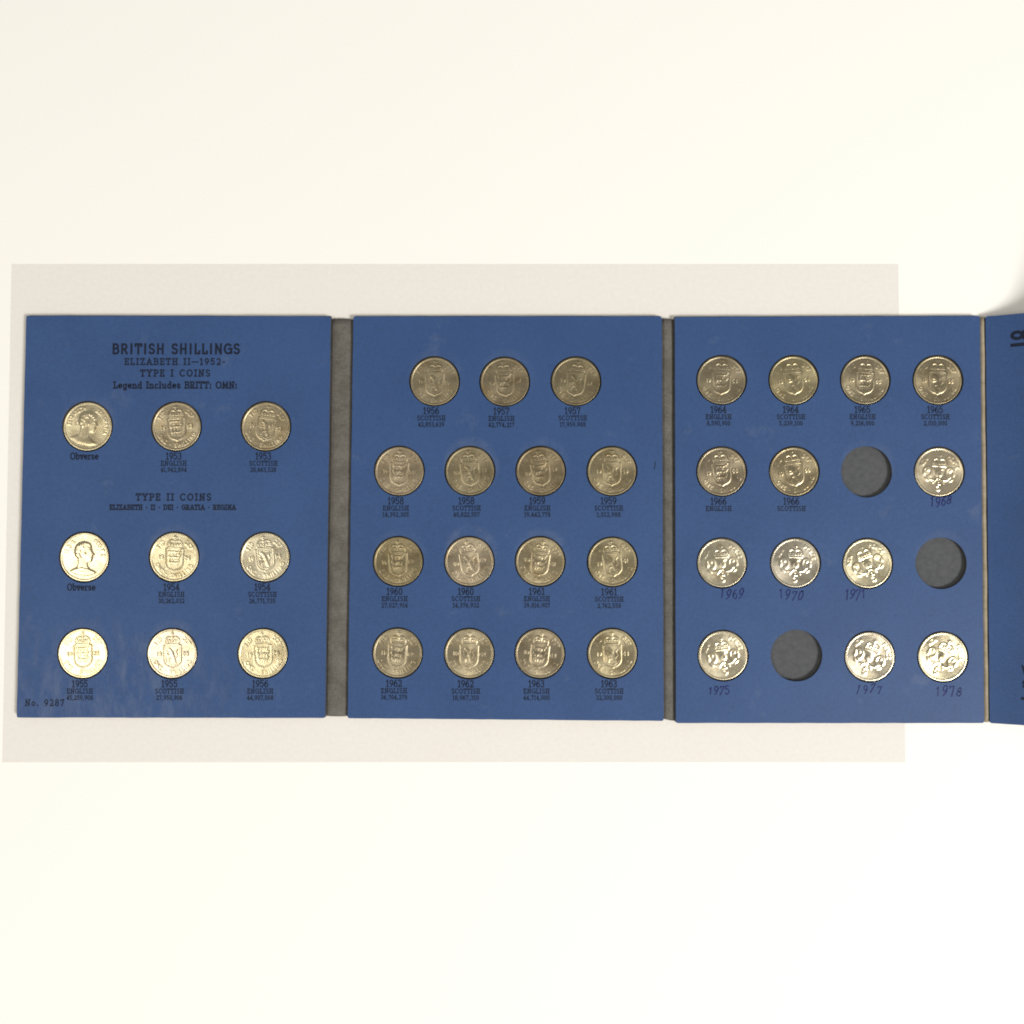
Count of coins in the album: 37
